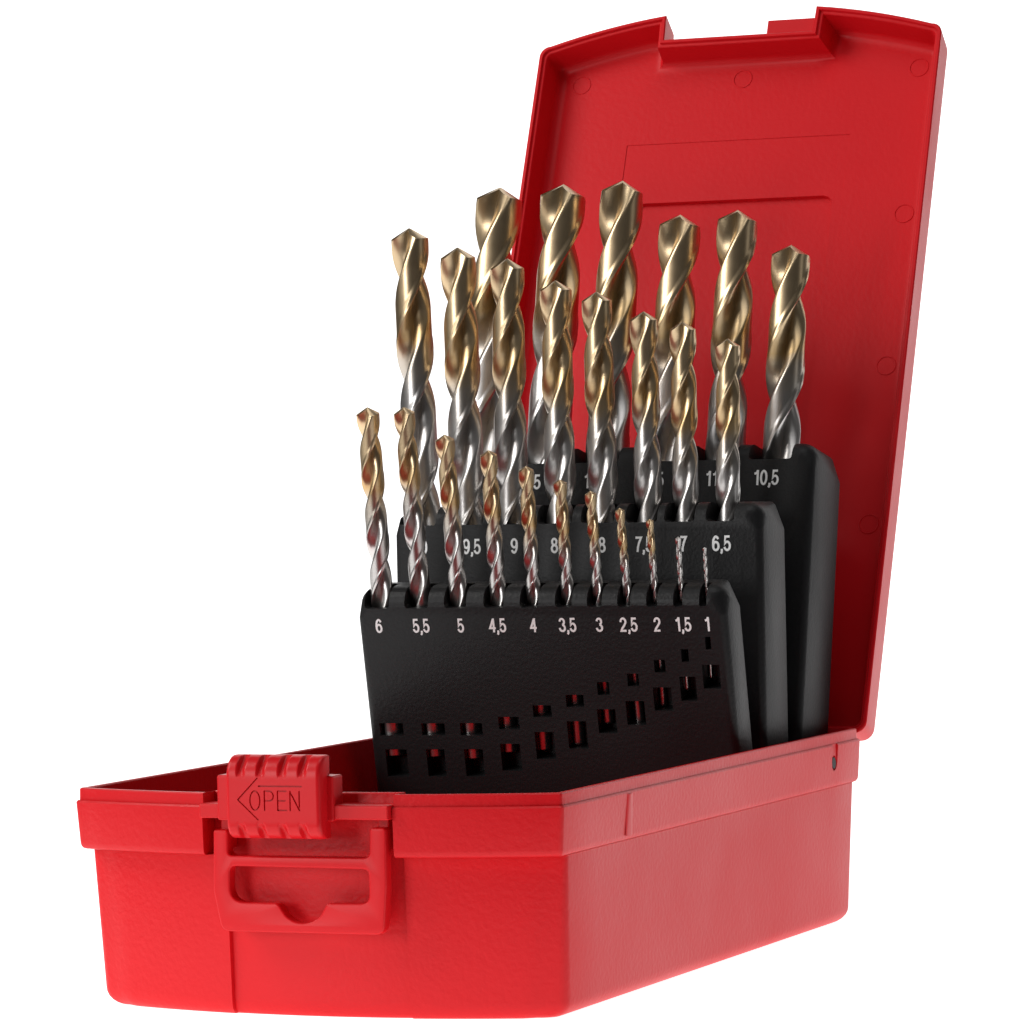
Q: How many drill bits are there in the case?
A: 25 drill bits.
